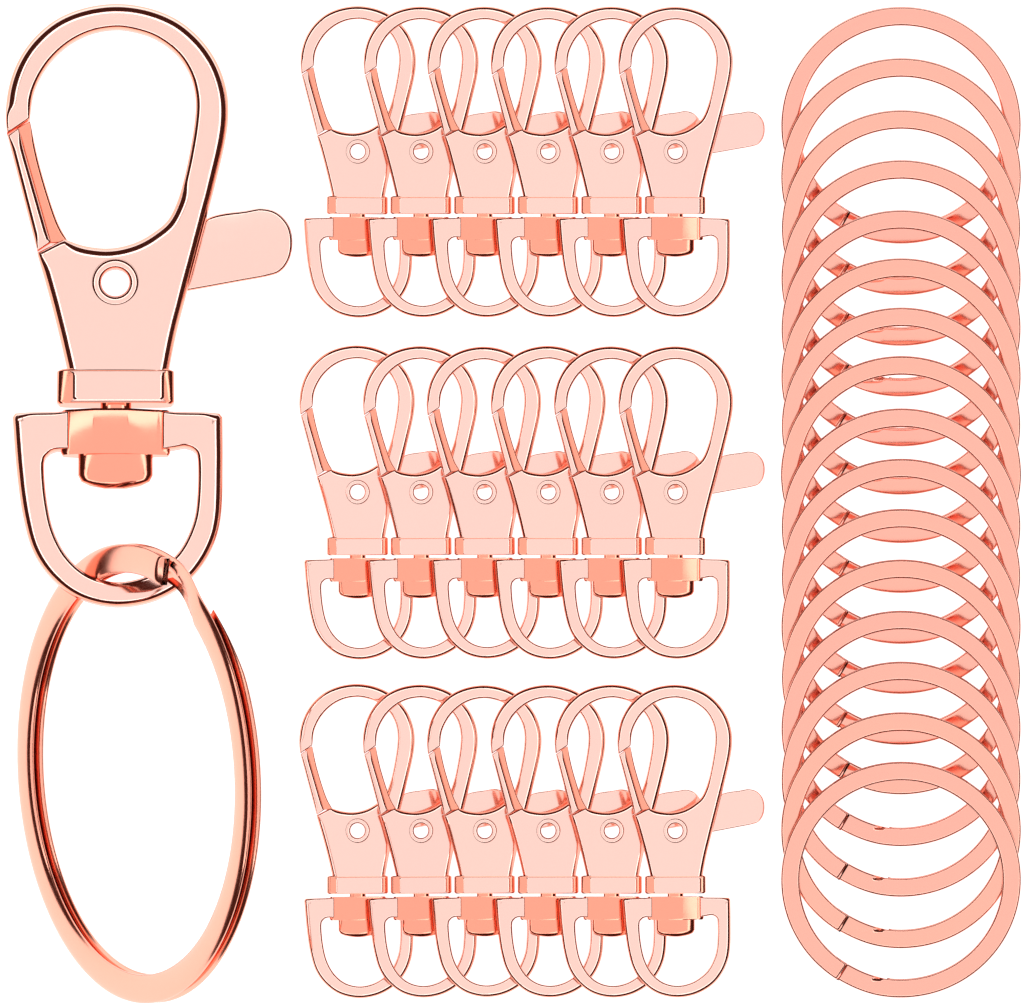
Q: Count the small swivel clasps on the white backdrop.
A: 18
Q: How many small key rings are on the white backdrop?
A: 16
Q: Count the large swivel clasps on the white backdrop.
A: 1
